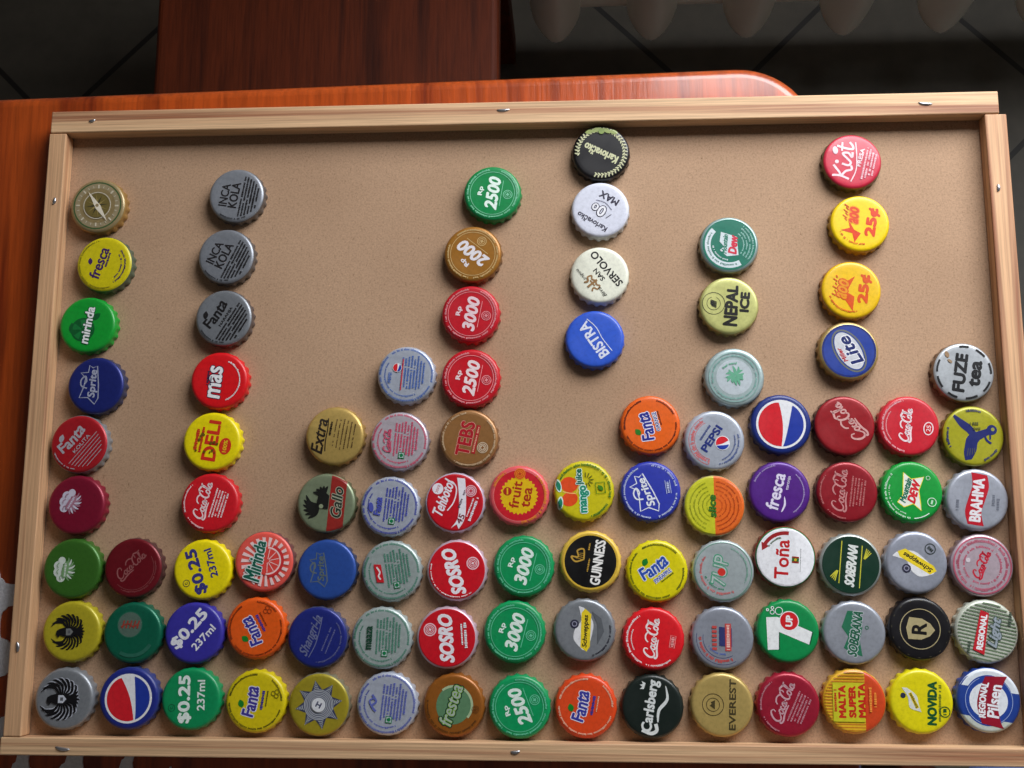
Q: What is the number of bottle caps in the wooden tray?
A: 94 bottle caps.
